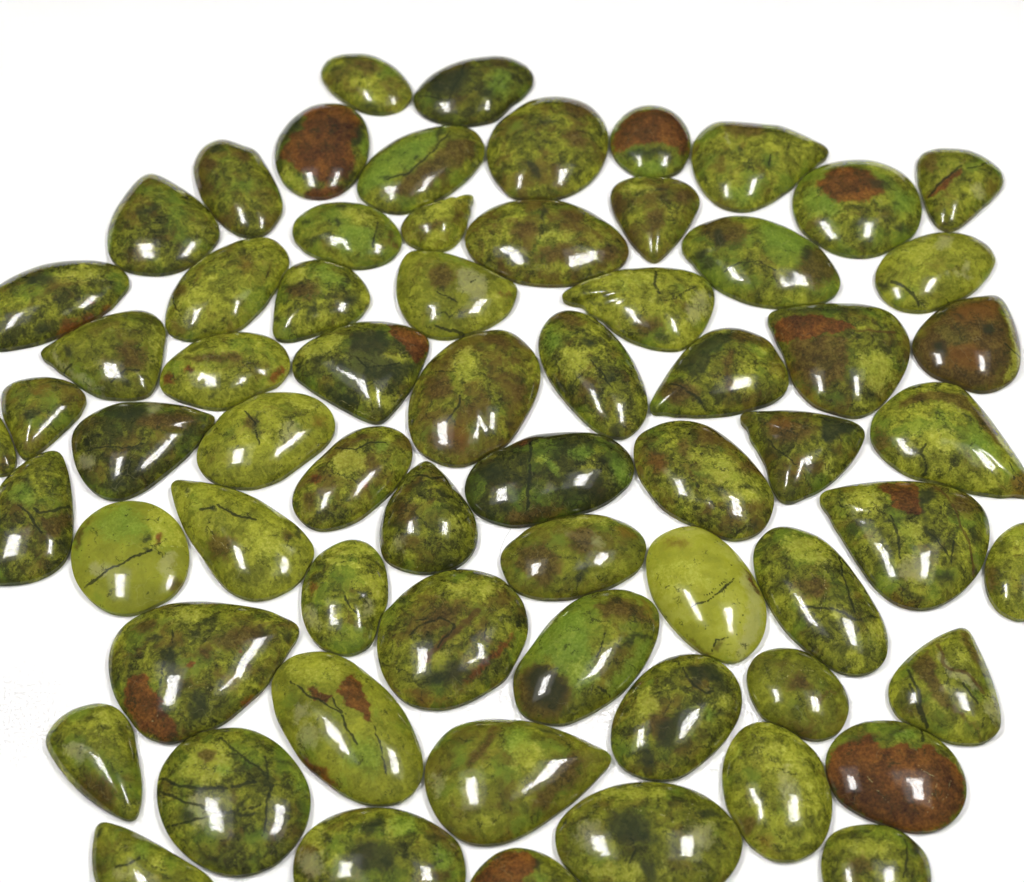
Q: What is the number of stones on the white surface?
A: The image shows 66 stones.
